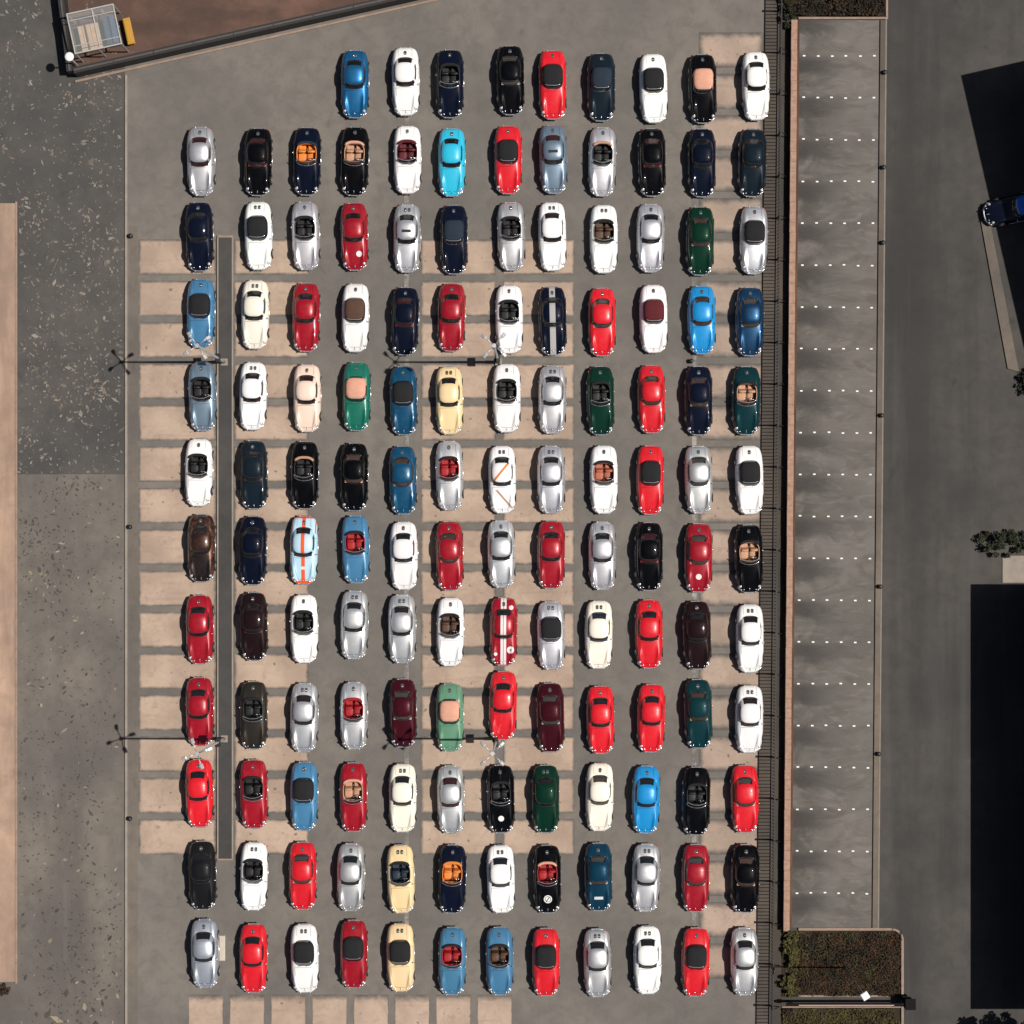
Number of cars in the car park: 142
